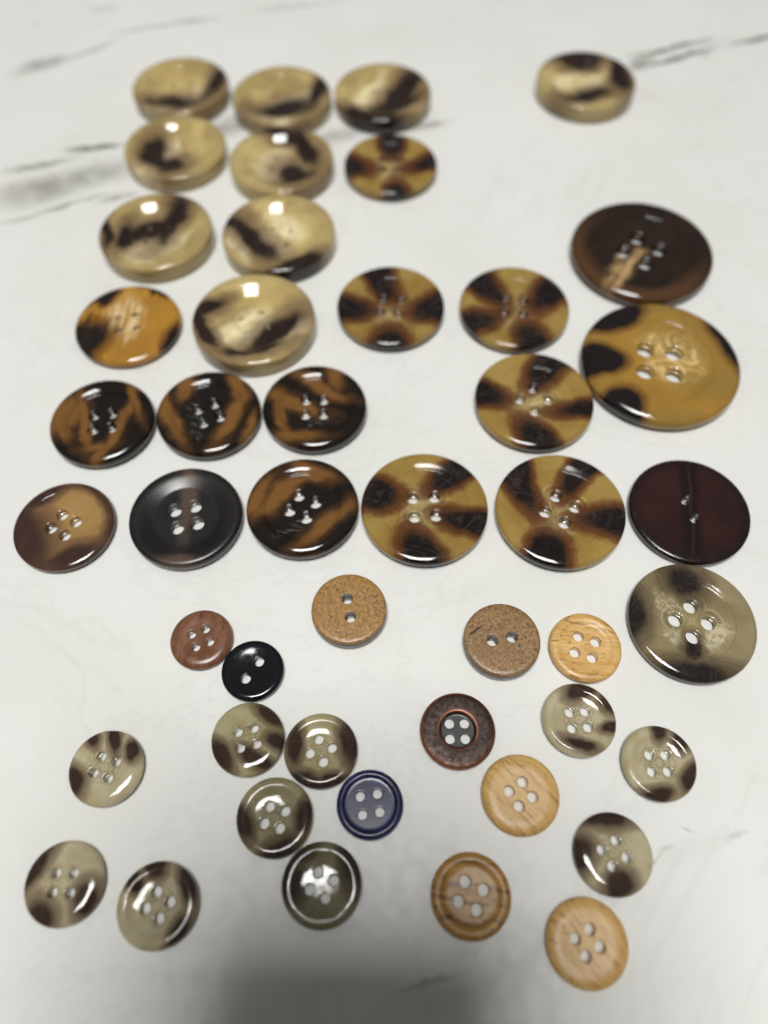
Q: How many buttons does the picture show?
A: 46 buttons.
